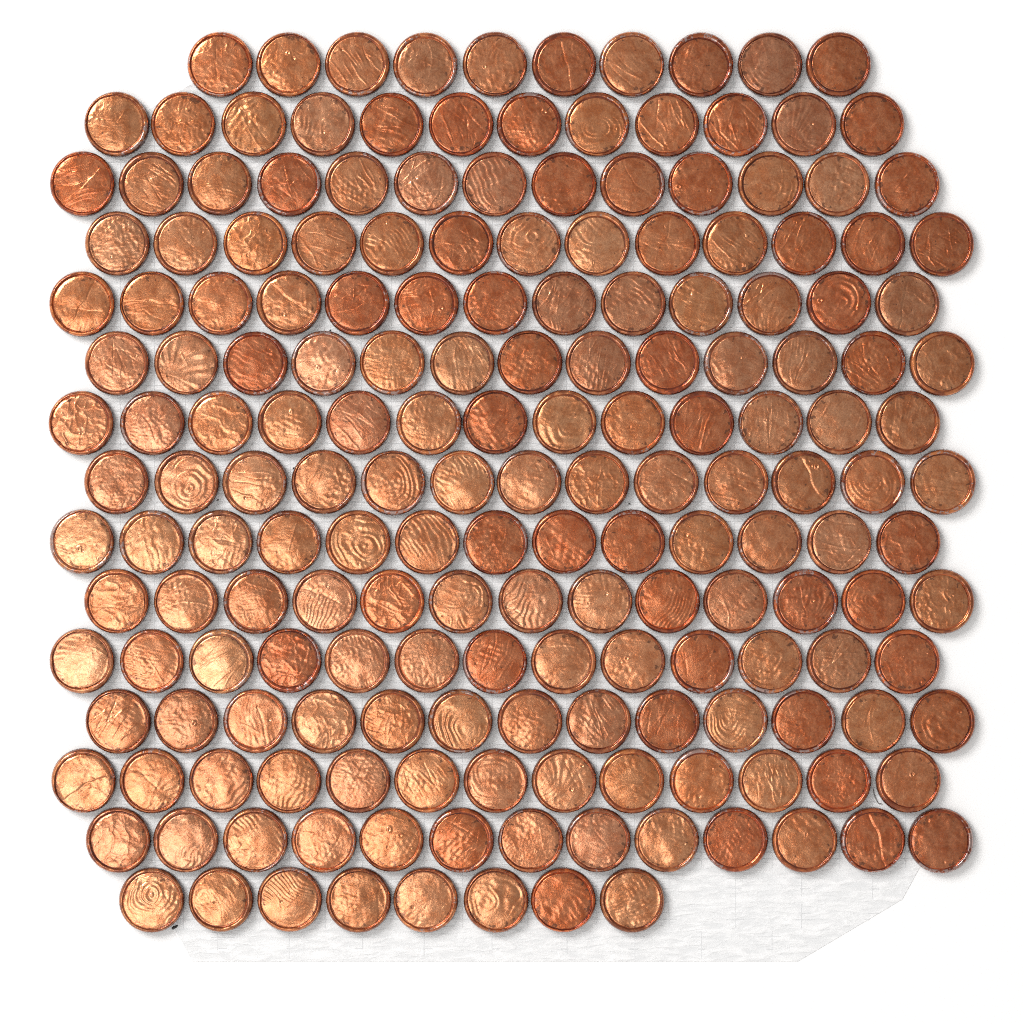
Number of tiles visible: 186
